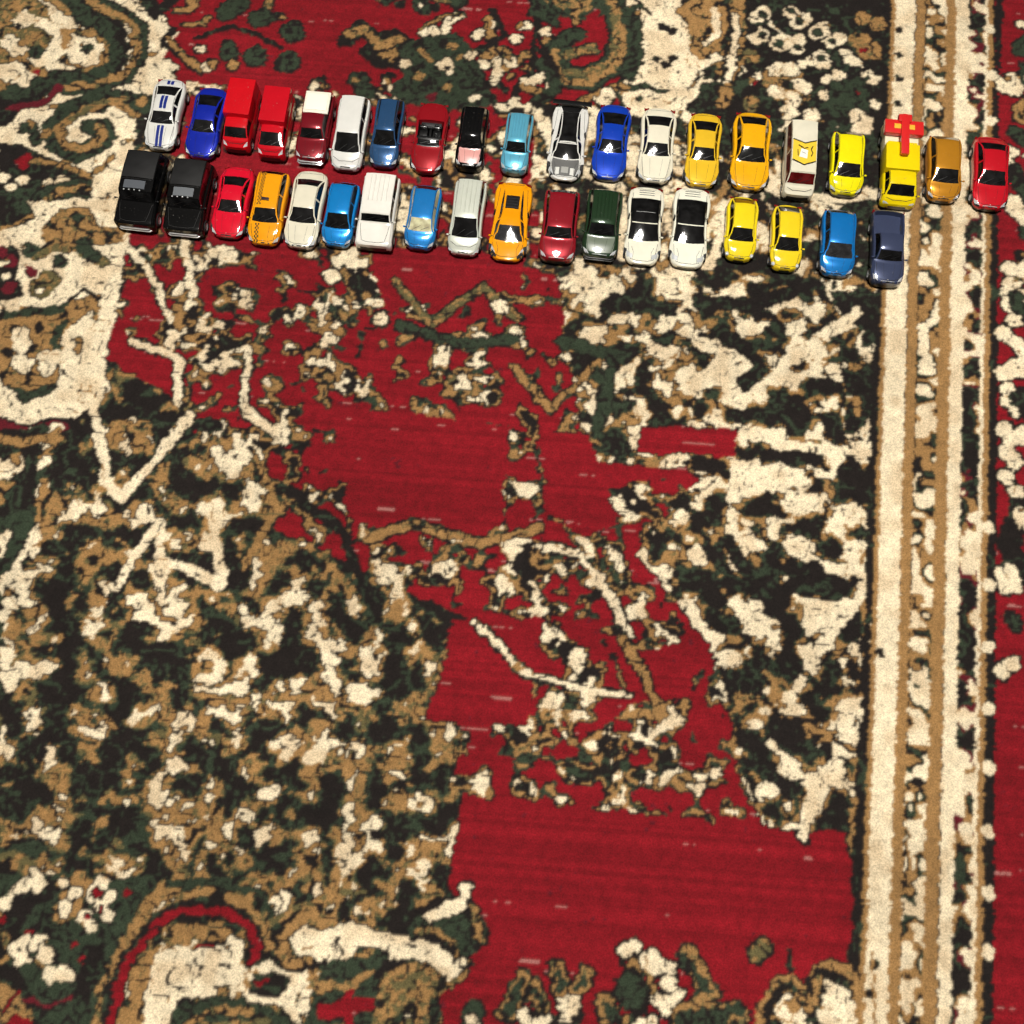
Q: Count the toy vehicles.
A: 38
